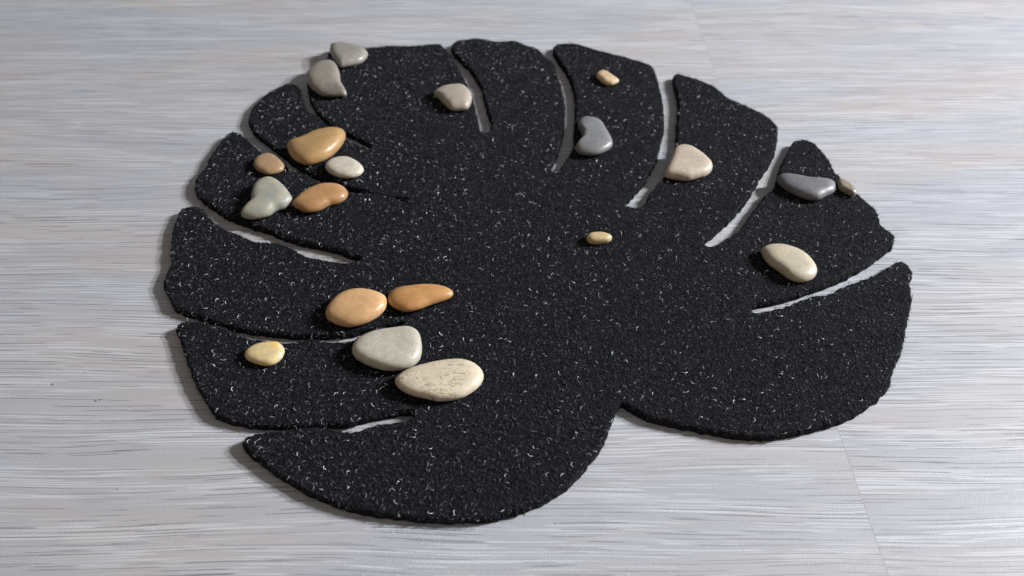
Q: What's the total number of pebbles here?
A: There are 20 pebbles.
